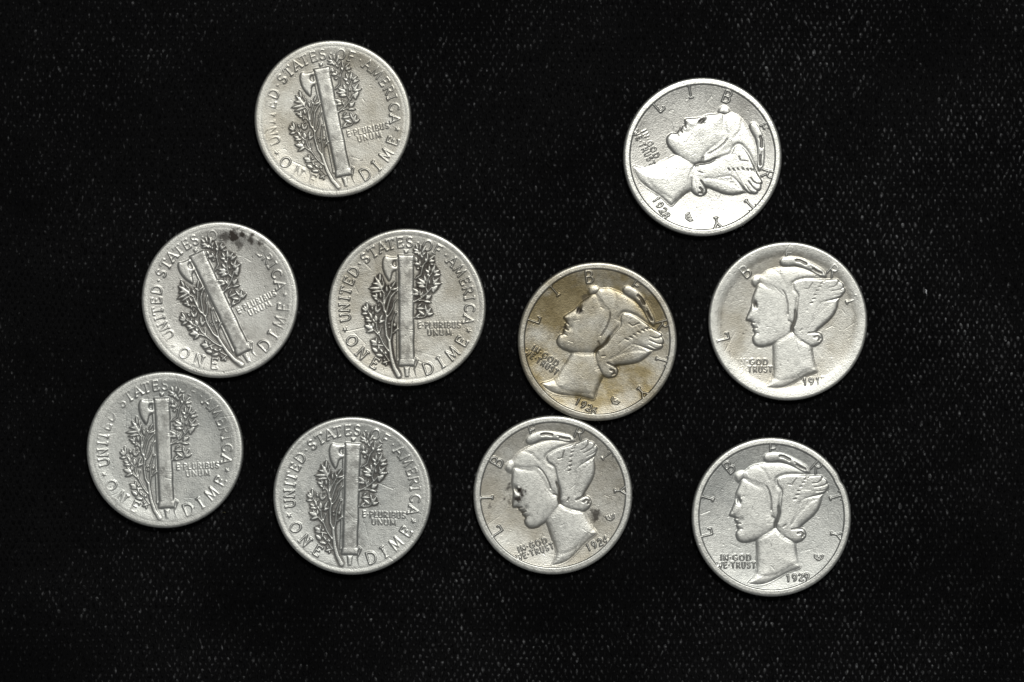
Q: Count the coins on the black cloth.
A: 10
